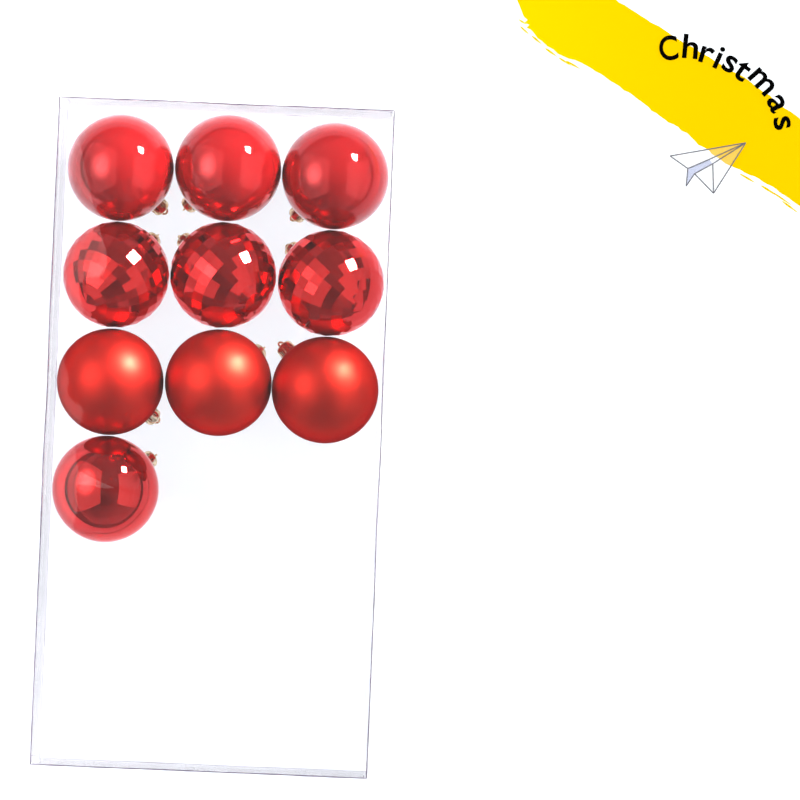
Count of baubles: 10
